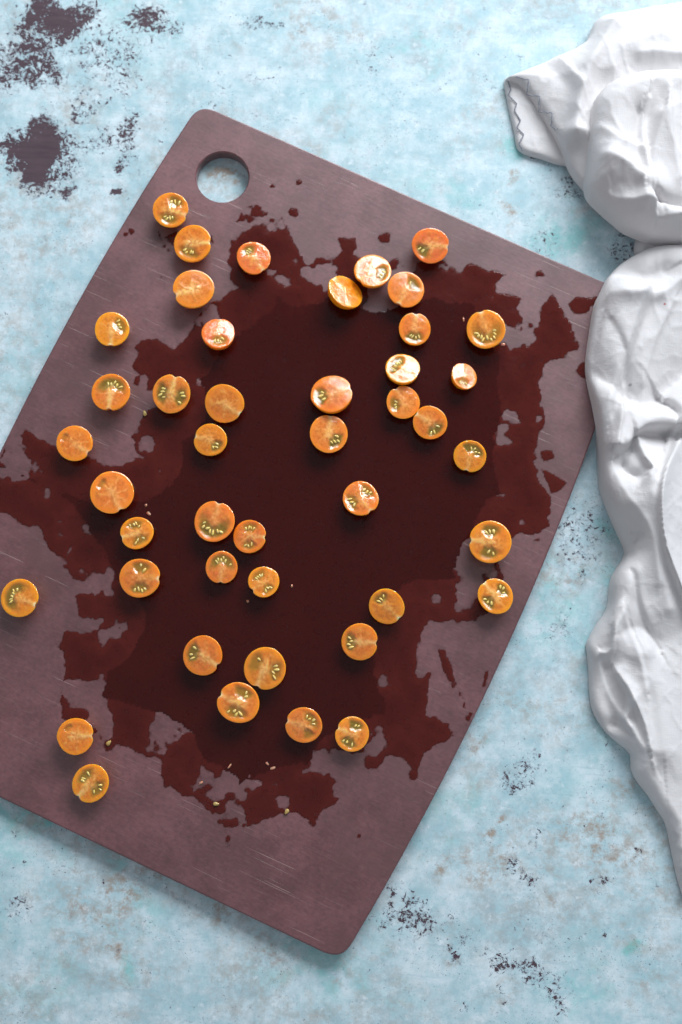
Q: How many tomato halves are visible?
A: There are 44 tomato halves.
